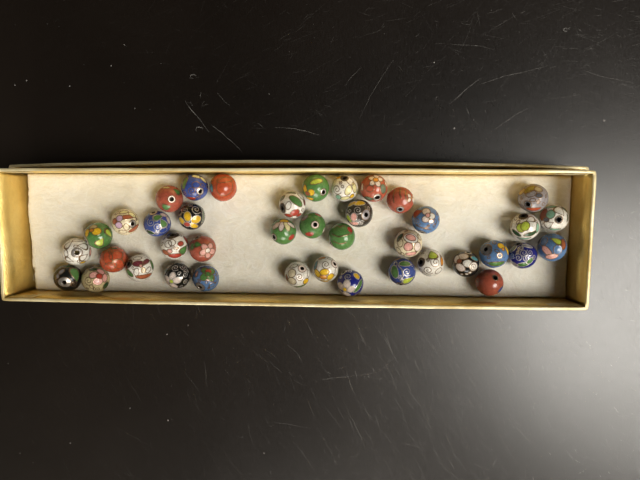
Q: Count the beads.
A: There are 40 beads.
